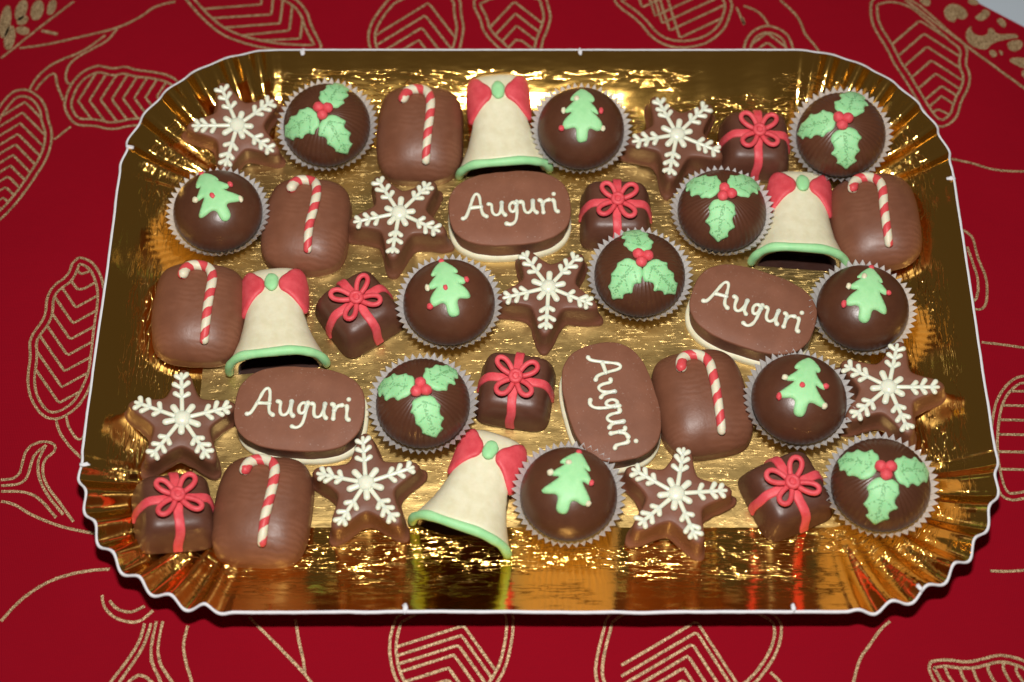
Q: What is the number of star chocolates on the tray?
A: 8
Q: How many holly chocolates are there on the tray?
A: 6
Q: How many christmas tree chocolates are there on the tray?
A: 6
